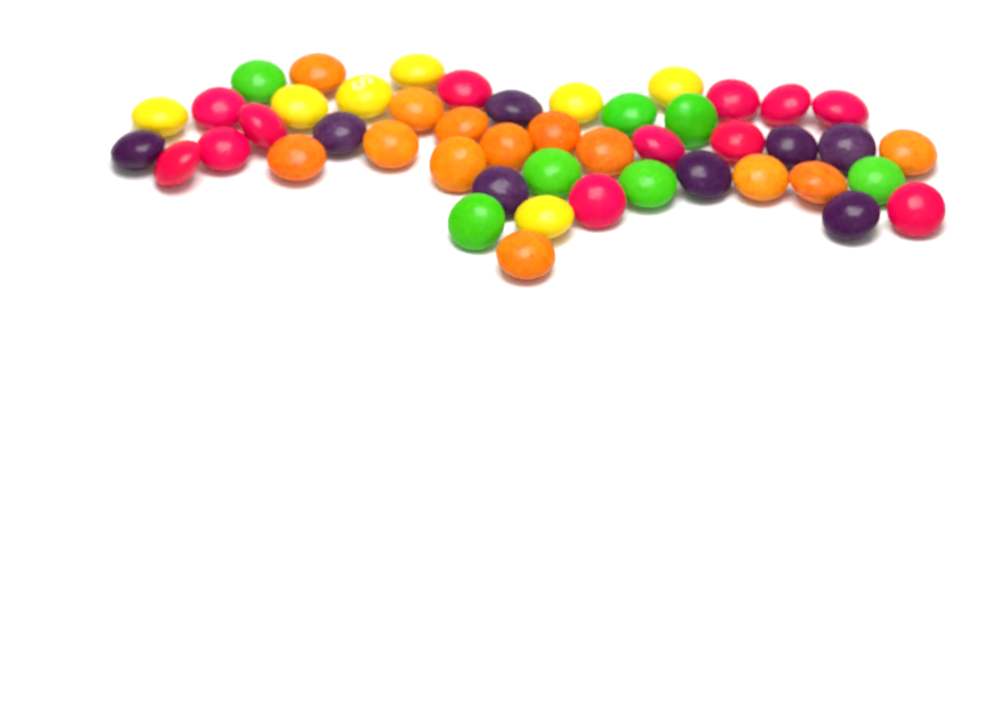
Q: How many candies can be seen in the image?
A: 47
